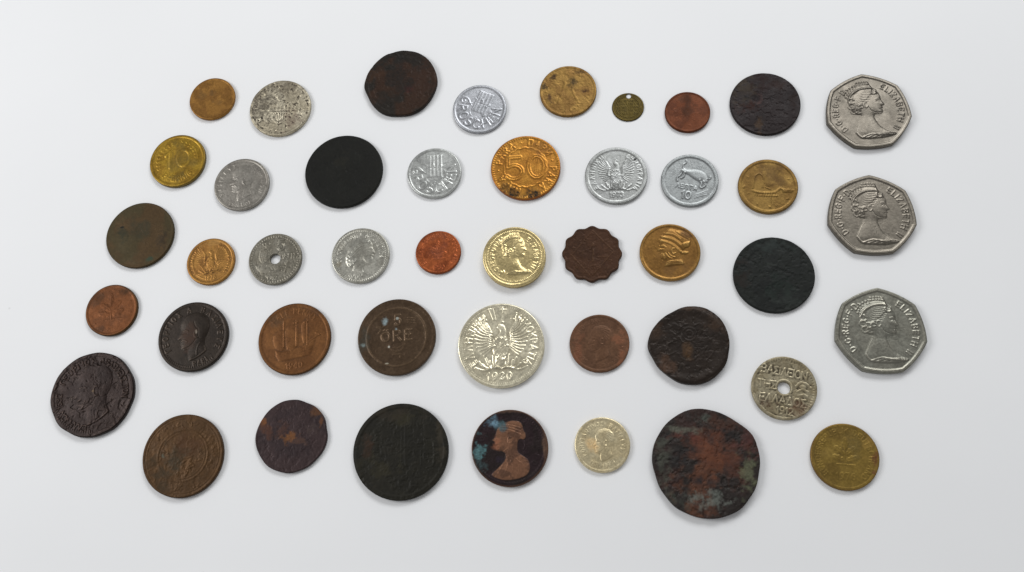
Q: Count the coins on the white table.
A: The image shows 44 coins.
